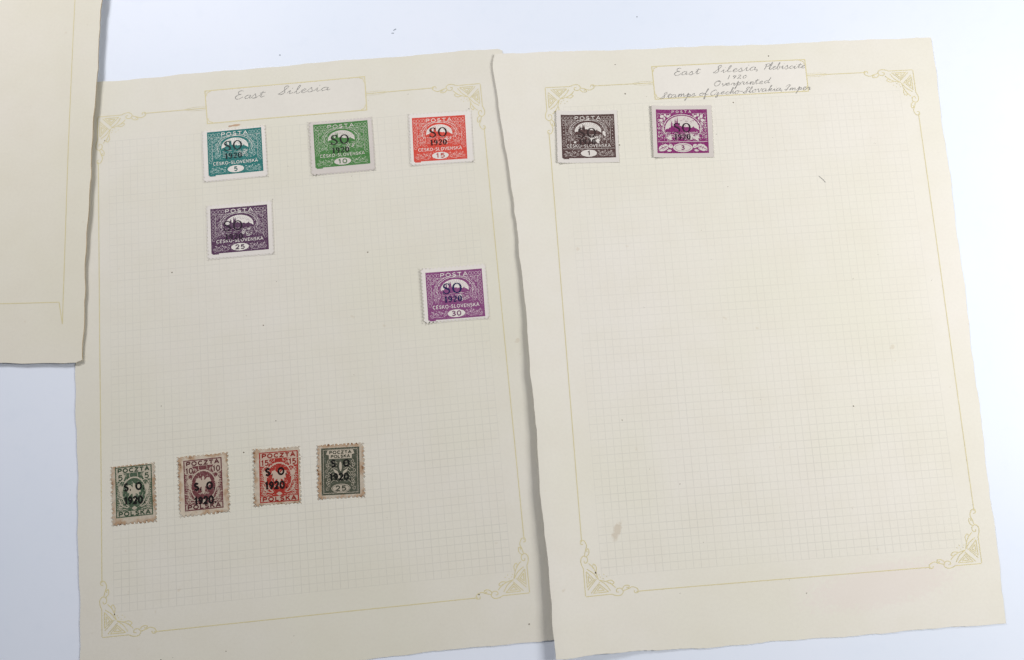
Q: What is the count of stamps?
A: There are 11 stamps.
